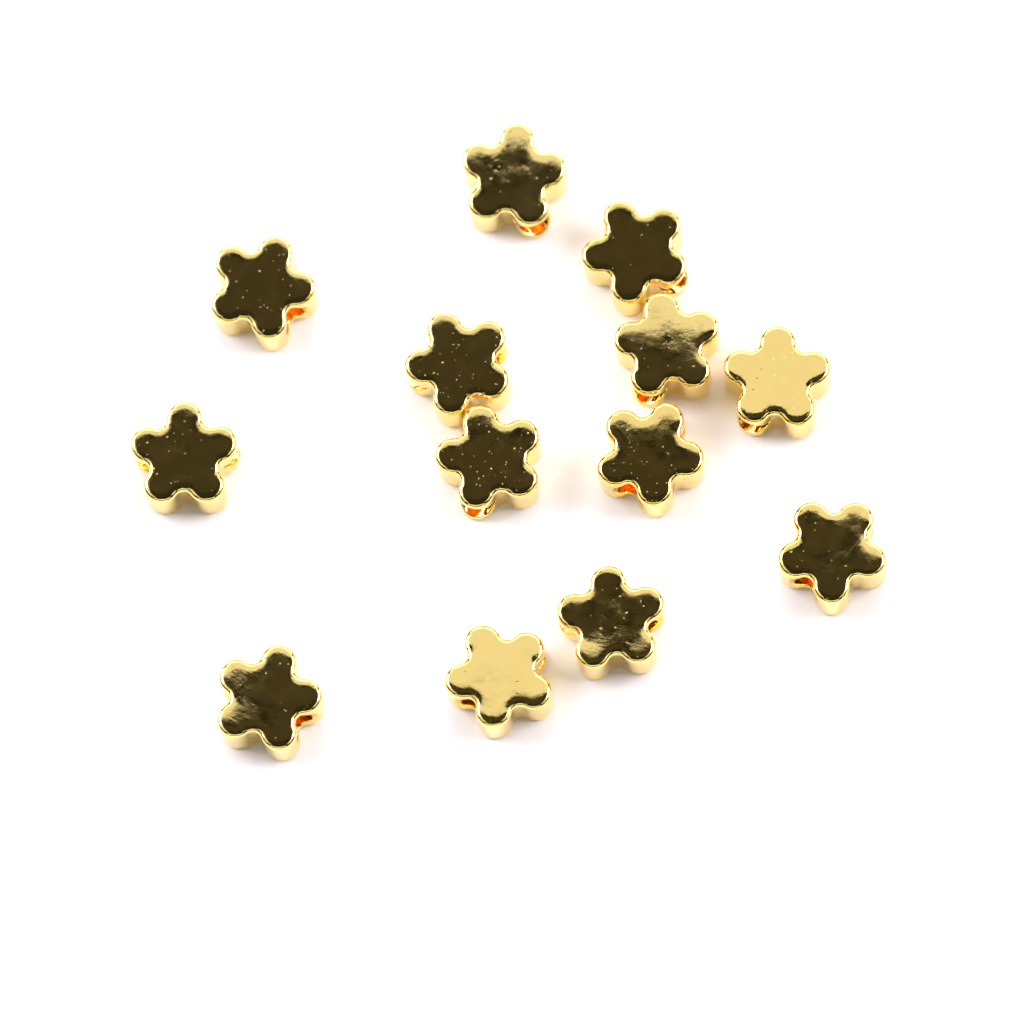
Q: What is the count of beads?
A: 13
